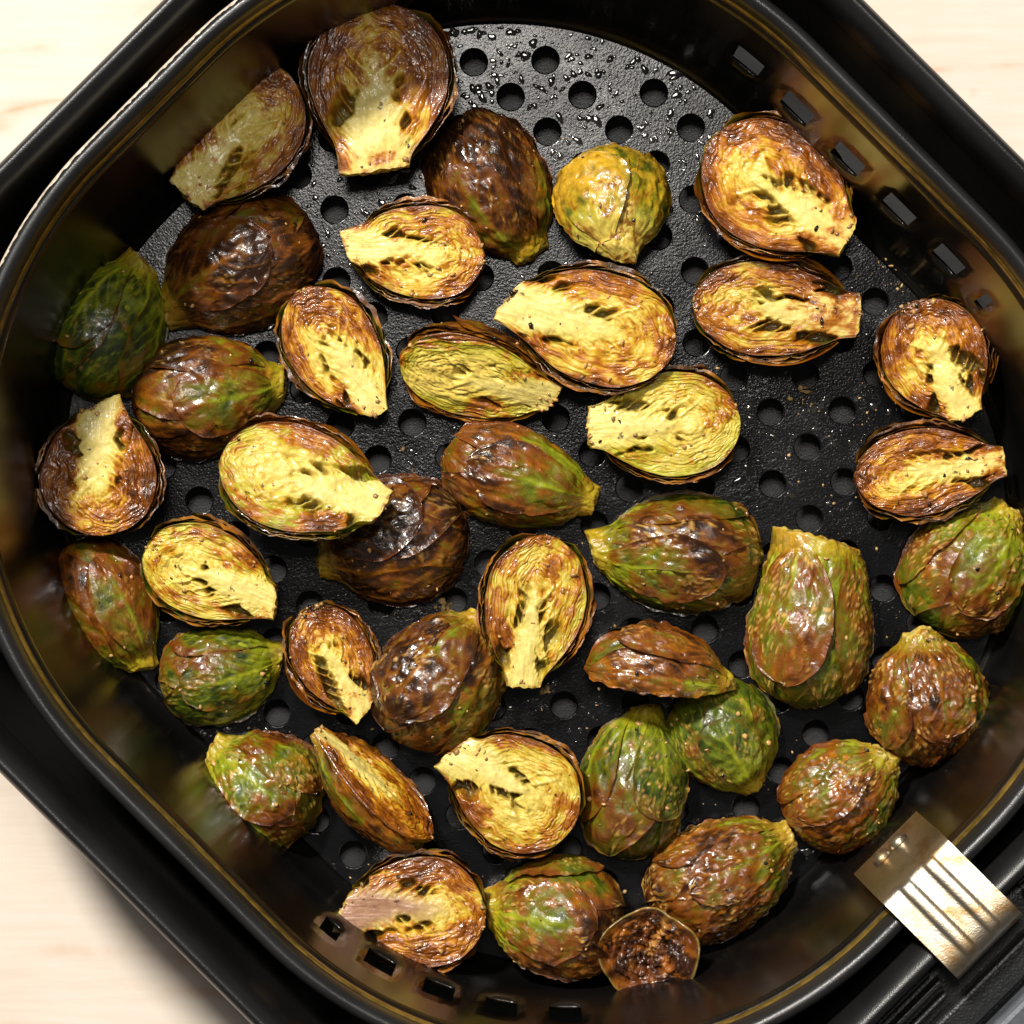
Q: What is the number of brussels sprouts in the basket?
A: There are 40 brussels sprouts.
